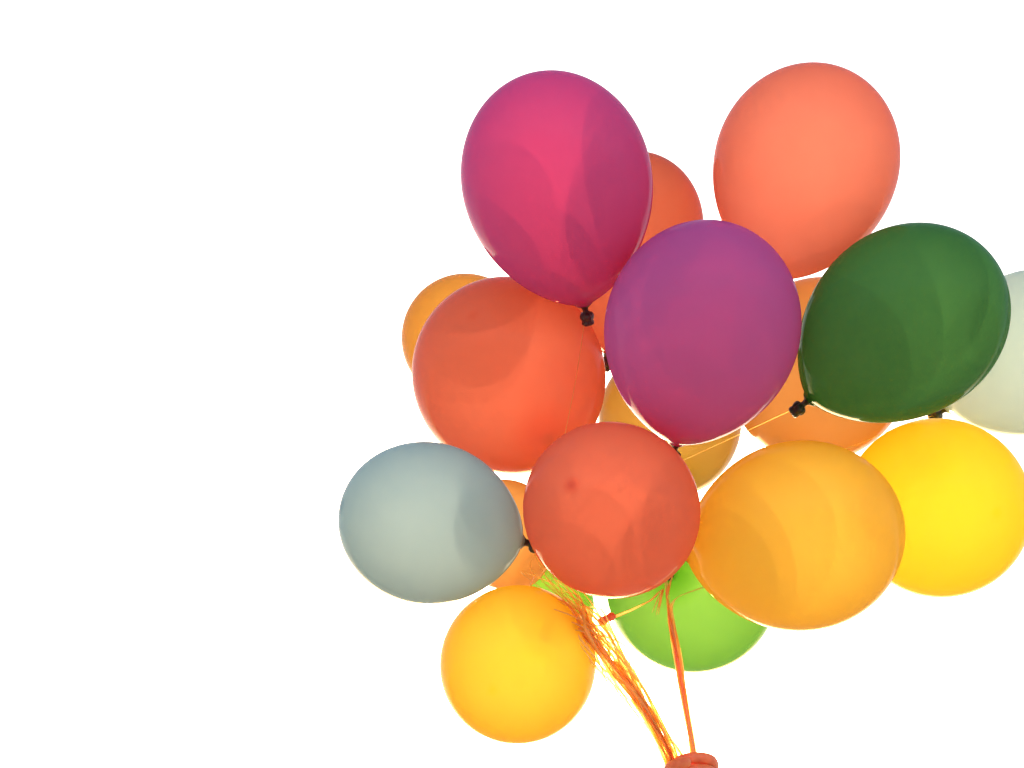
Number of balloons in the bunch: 18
